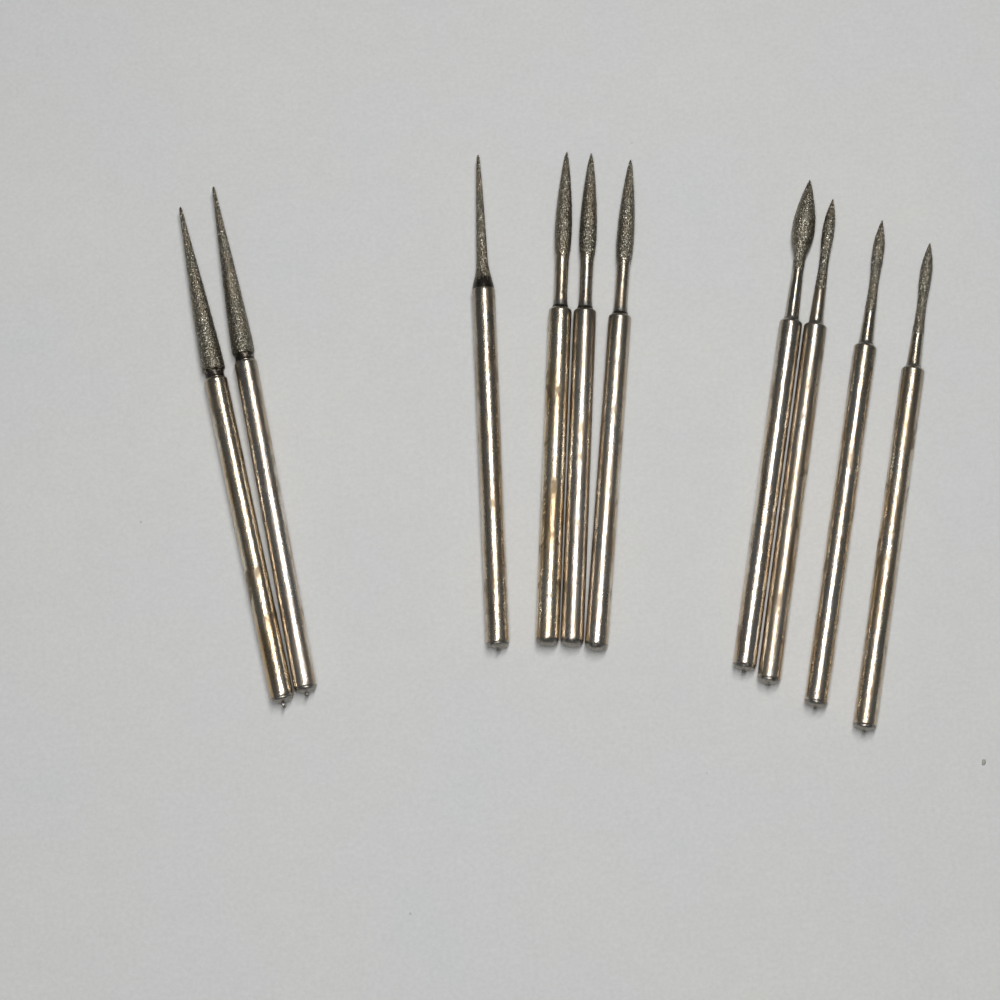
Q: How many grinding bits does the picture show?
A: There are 10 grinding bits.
